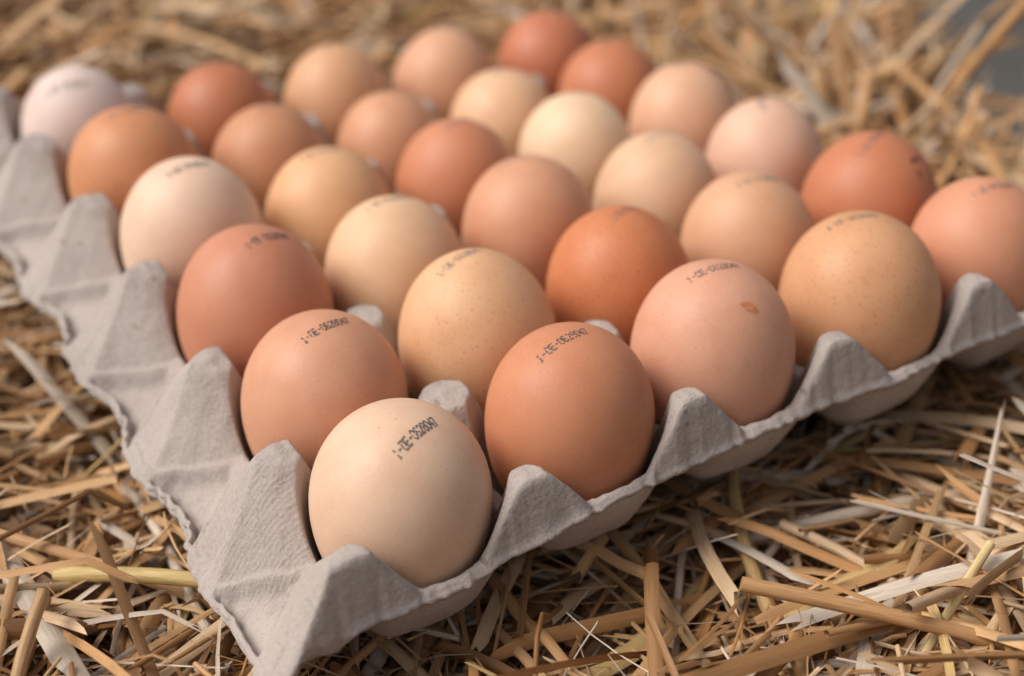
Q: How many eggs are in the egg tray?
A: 30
